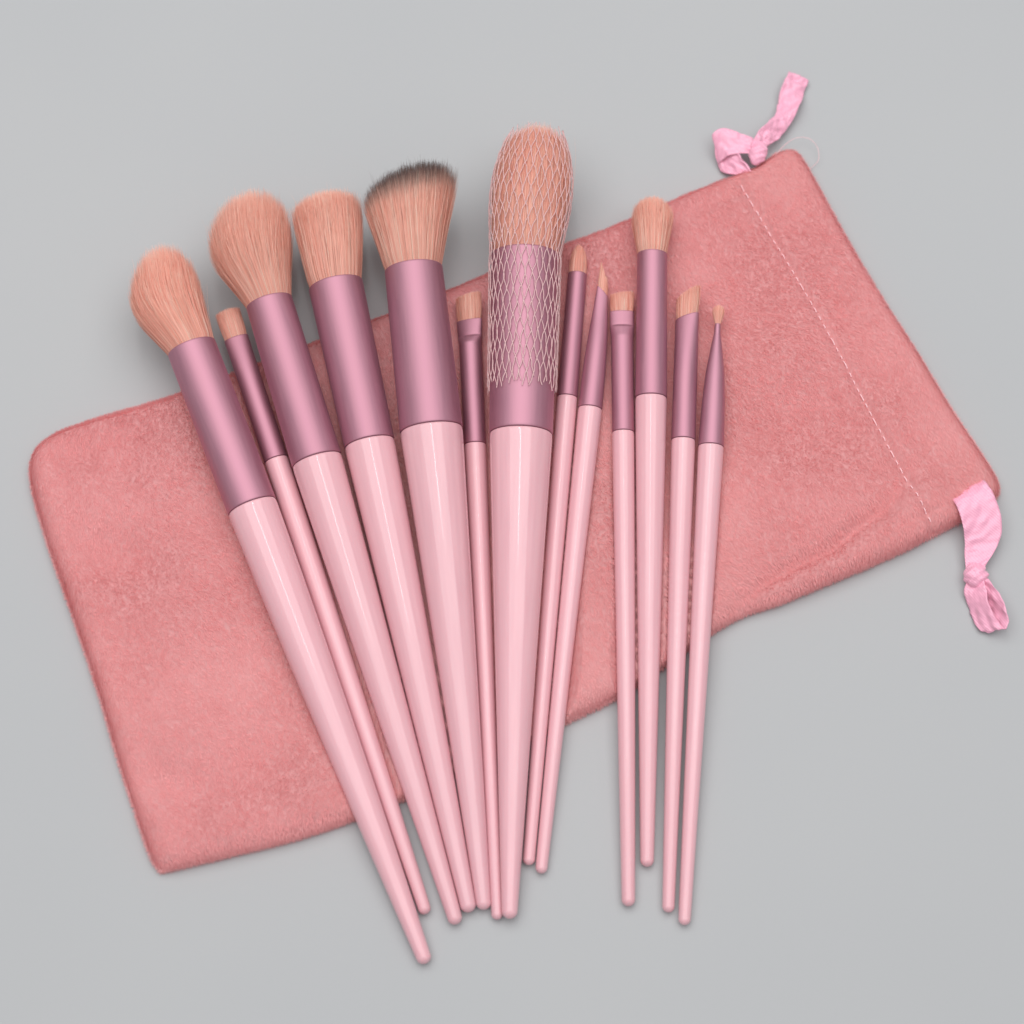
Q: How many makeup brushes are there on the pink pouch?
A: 13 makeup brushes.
